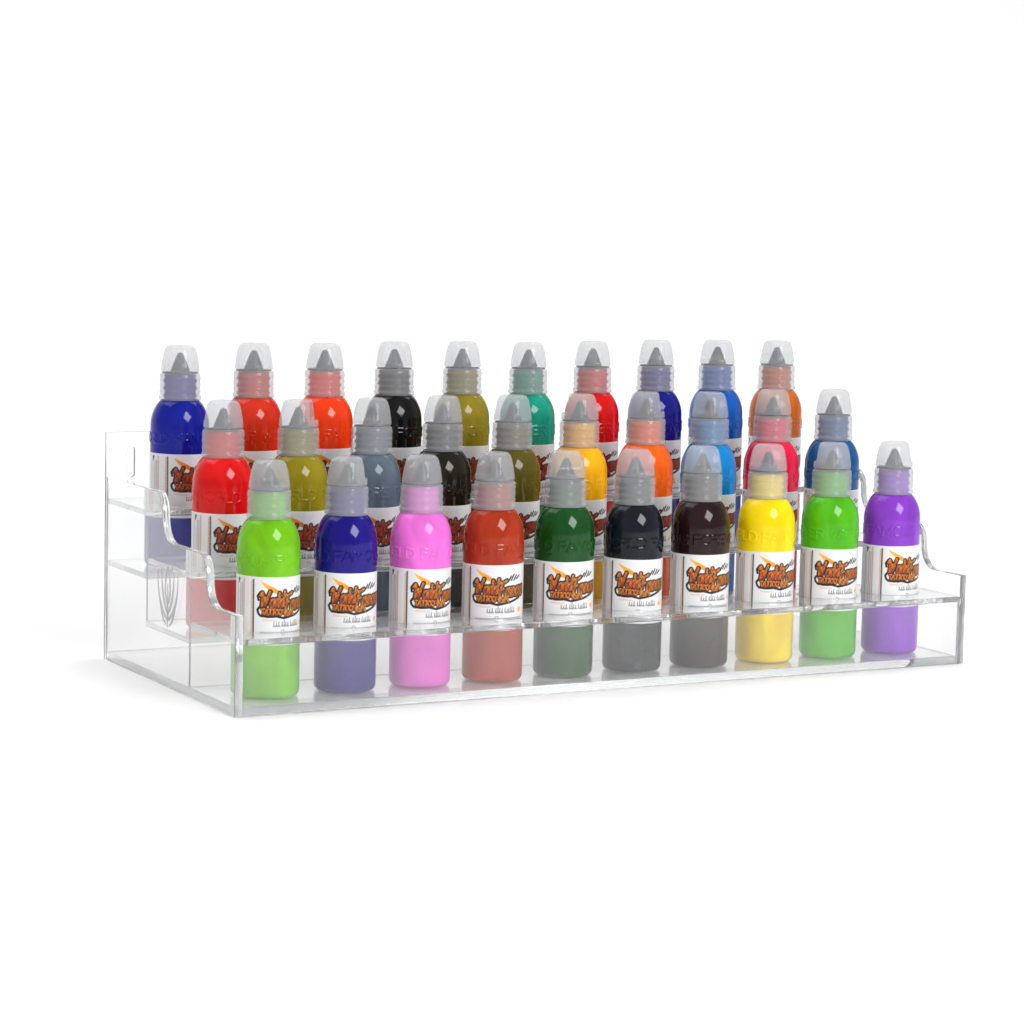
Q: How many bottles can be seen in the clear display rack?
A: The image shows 30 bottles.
